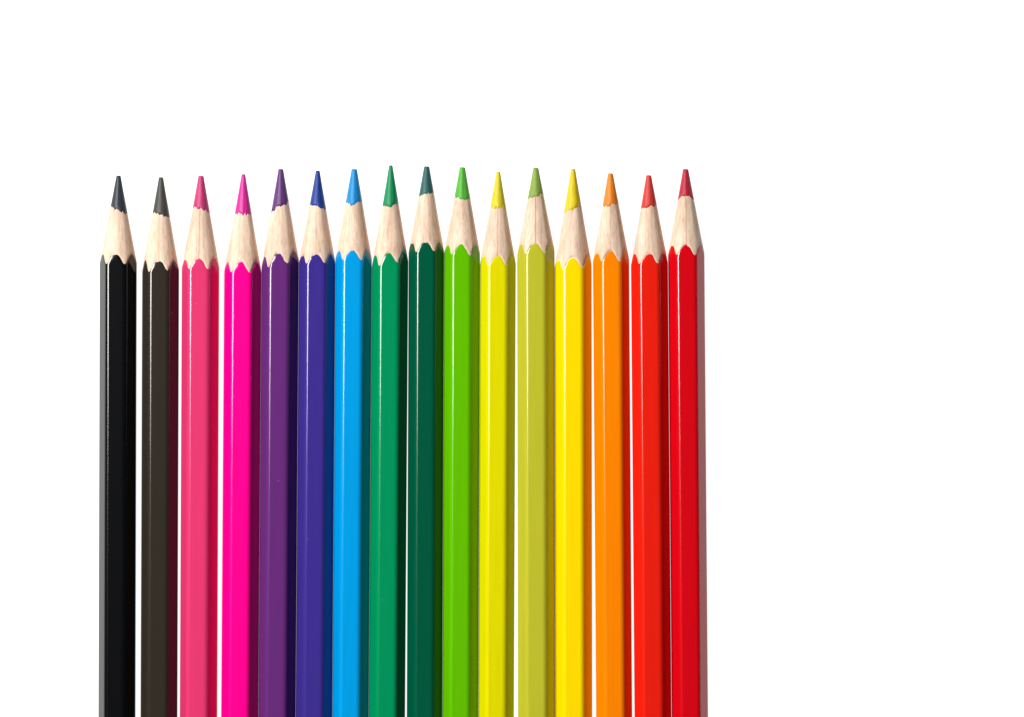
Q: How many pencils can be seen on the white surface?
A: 16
